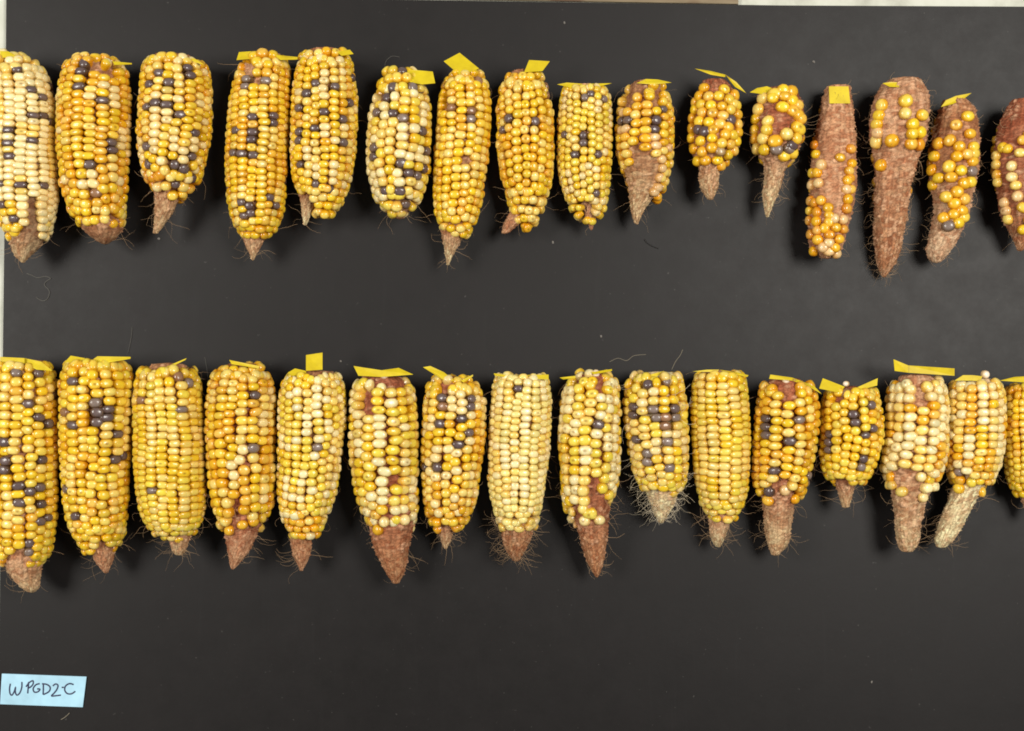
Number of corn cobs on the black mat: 32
